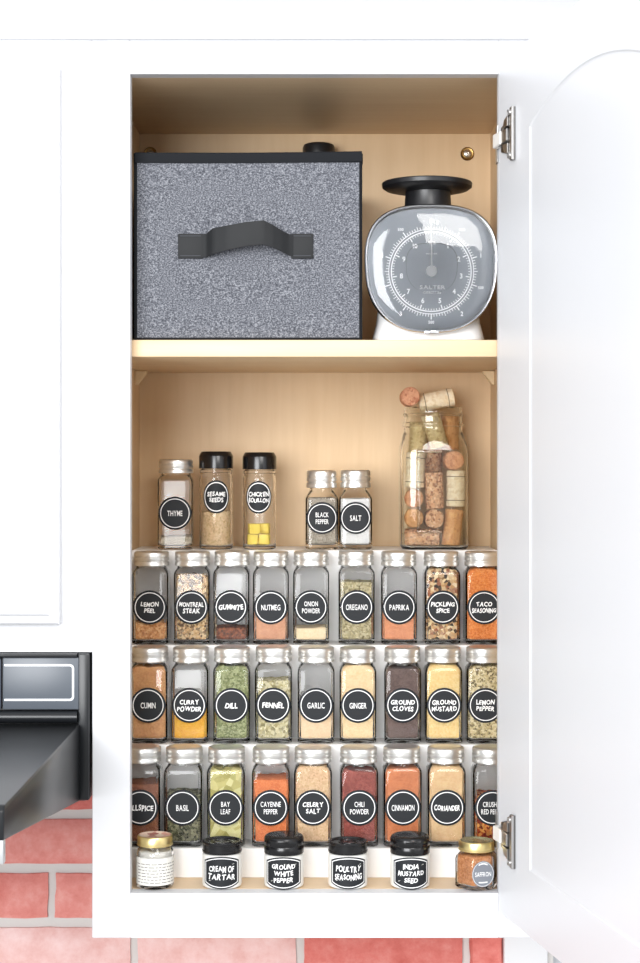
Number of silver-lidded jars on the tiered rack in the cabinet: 30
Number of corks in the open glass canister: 15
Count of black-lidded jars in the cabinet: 6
